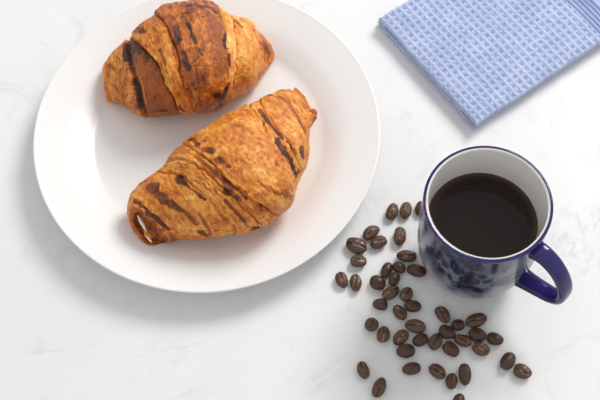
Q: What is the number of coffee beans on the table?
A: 46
